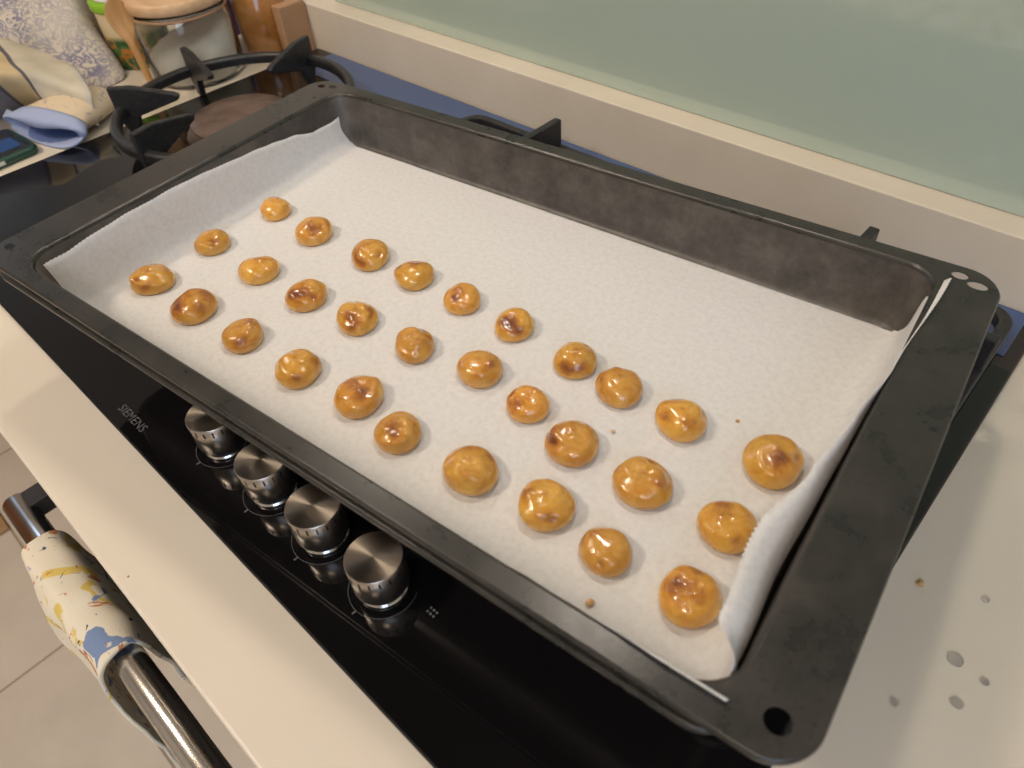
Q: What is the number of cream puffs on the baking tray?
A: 30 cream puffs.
